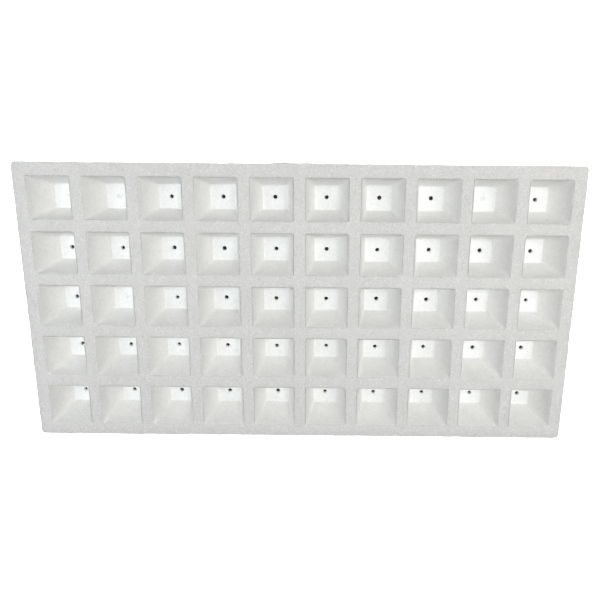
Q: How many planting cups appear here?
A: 50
